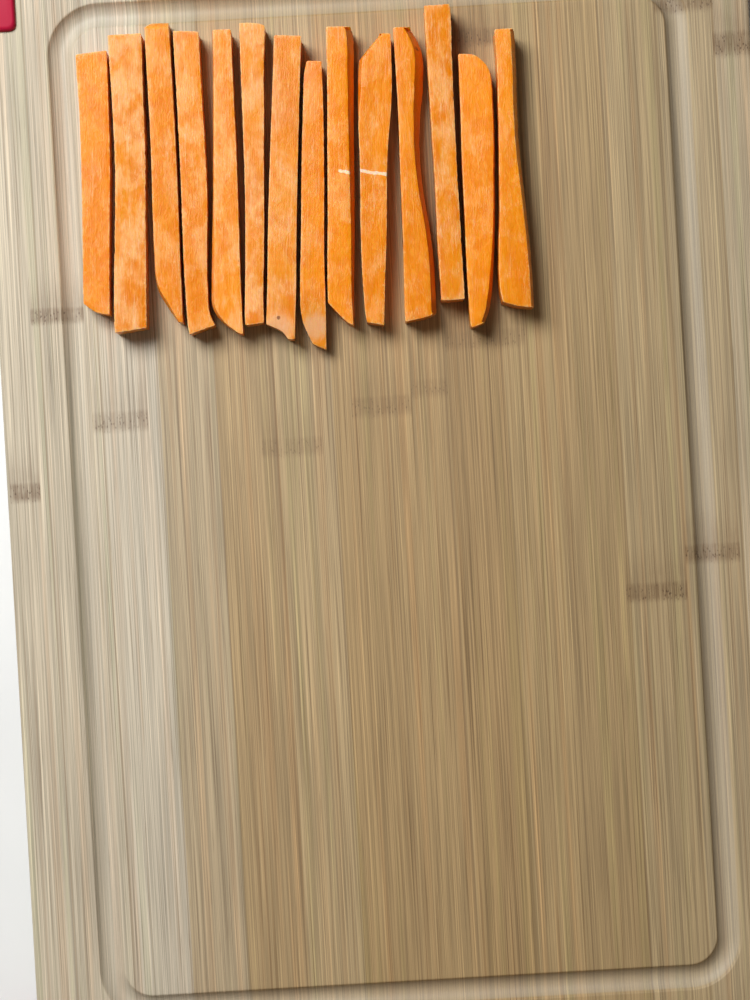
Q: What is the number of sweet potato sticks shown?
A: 14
